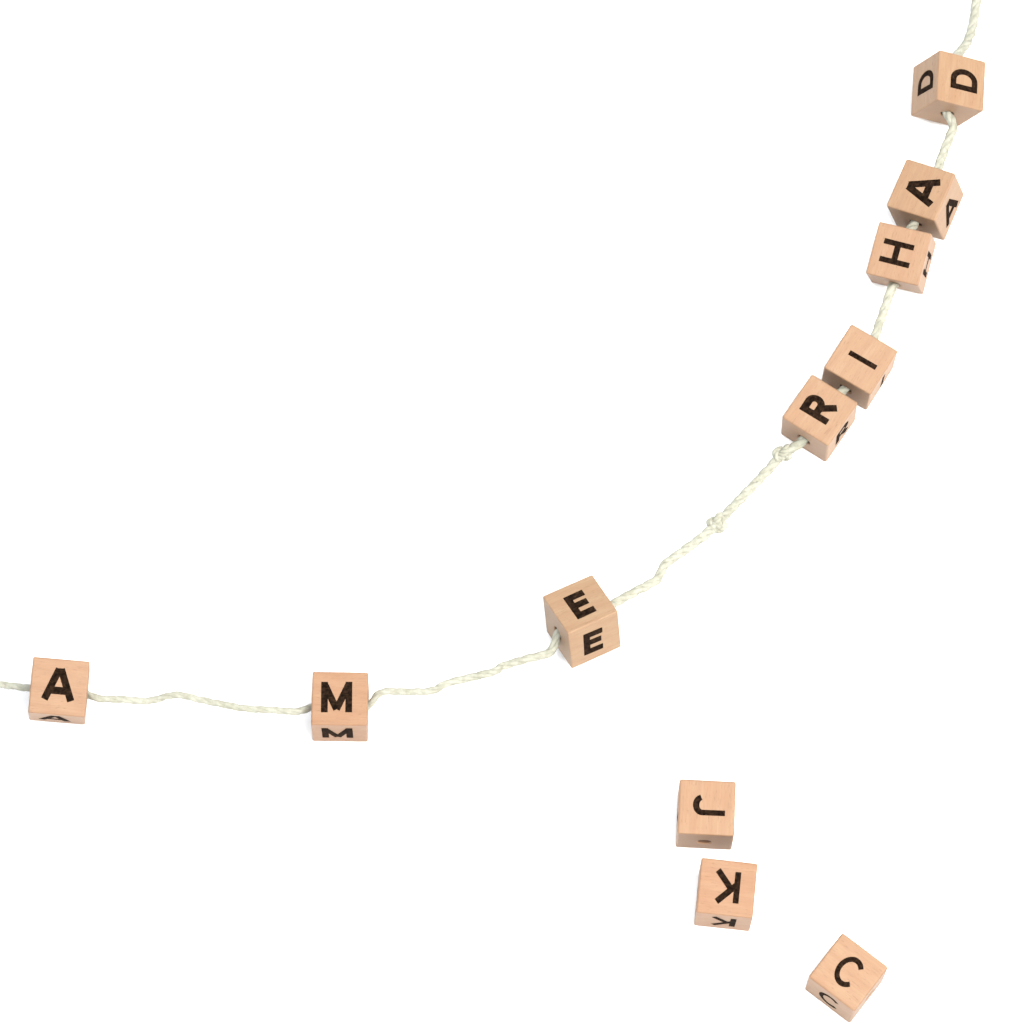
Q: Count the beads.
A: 11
